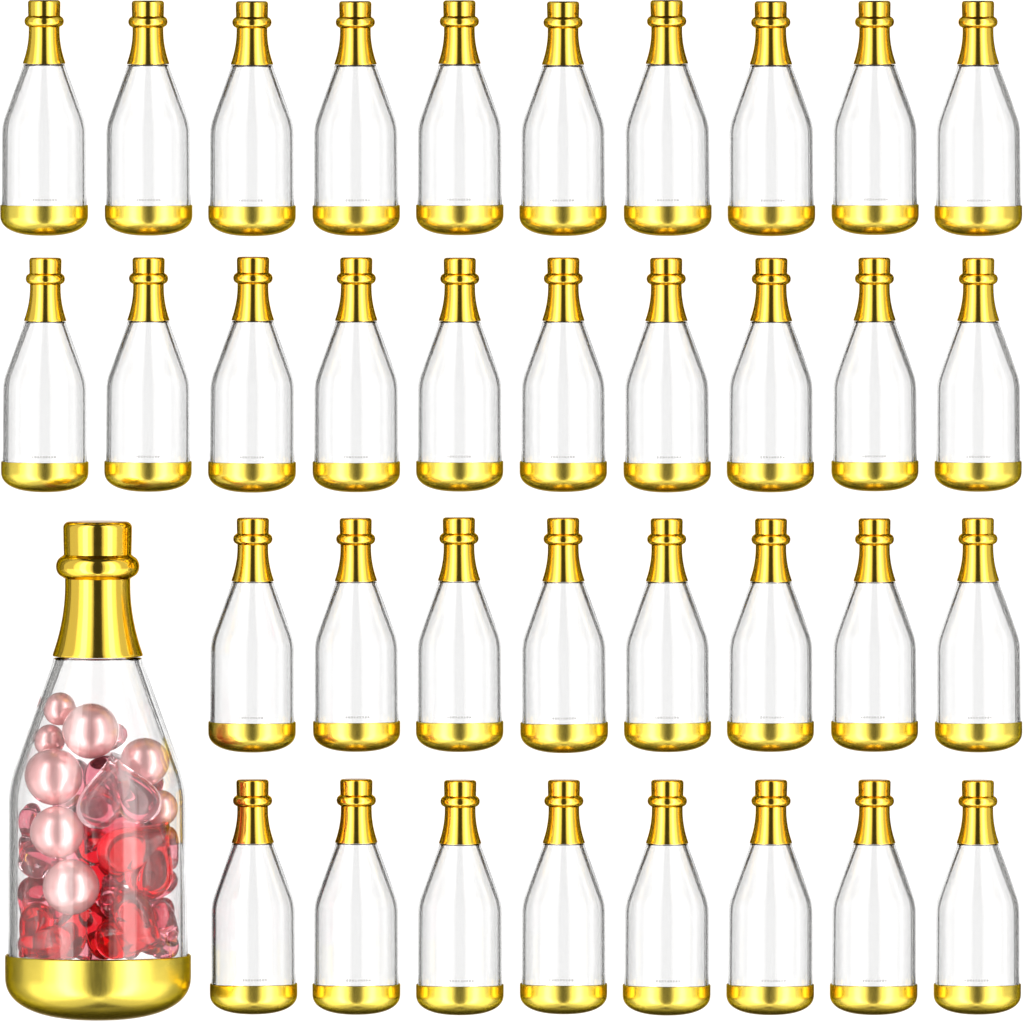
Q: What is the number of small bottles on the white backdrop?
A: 36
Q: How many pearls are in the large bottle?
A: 8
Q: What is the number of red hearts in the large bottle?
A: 5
